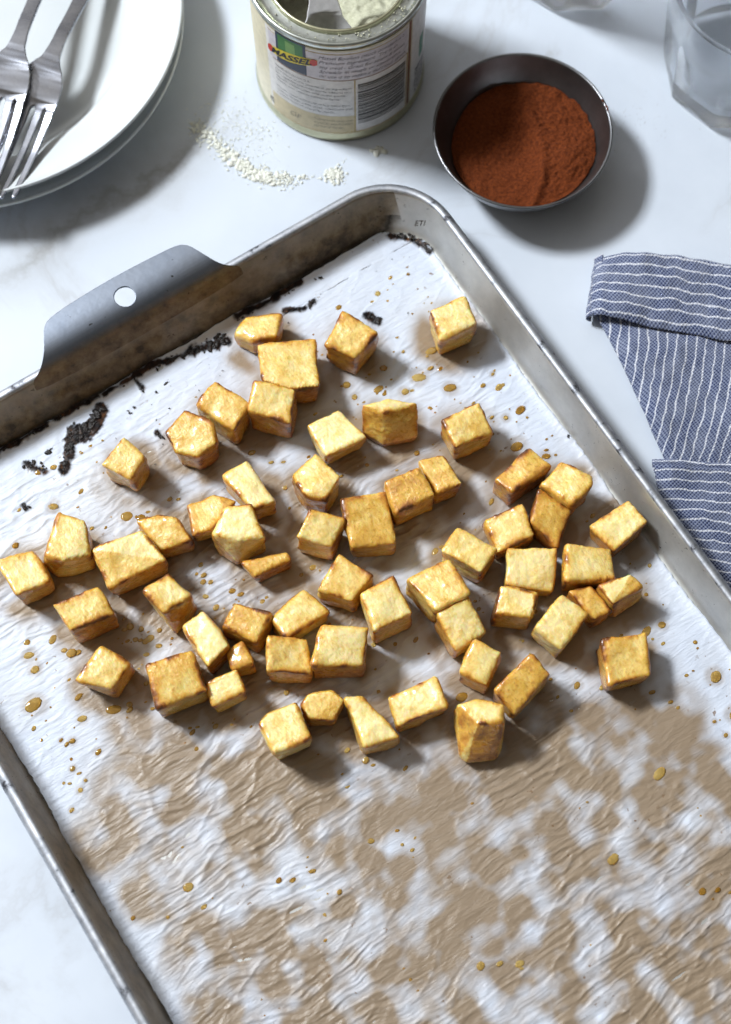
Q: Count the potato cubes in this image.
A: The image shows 59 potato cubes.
